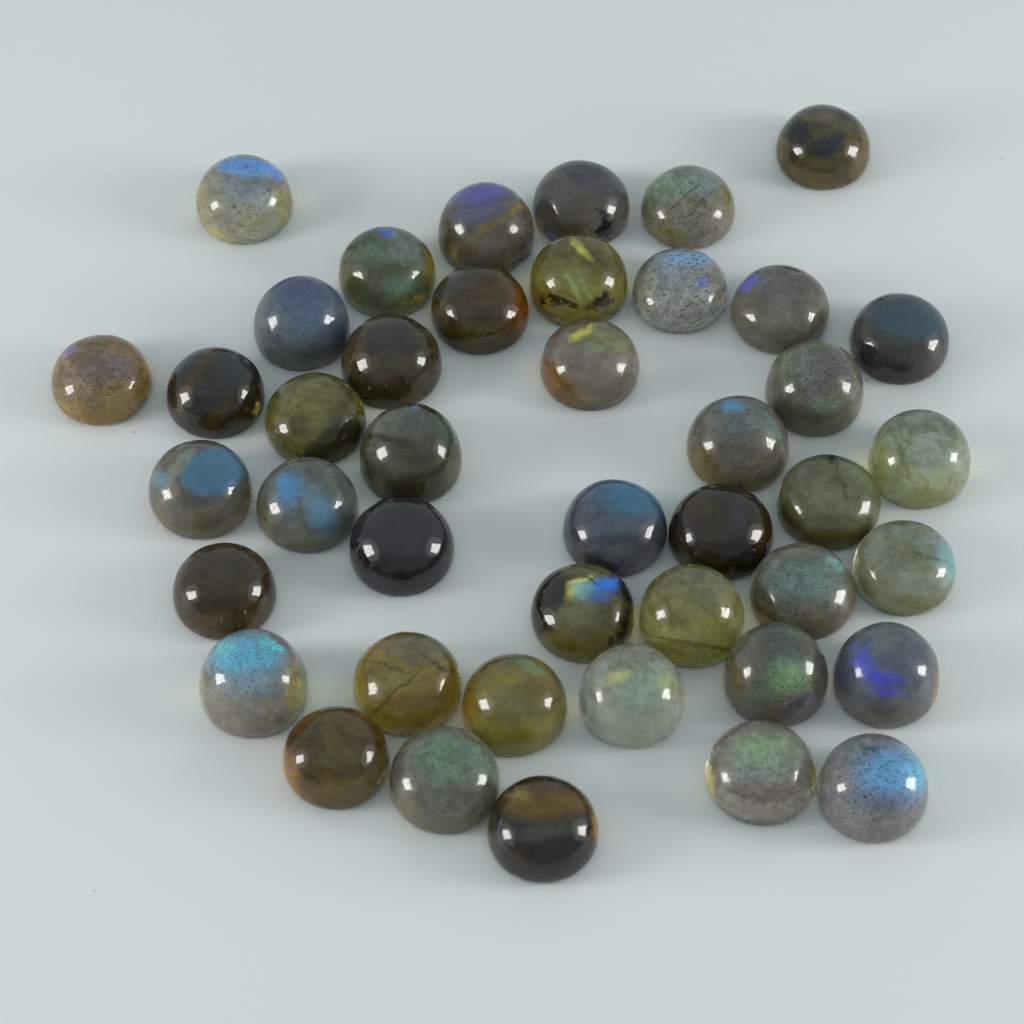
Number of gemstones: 43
